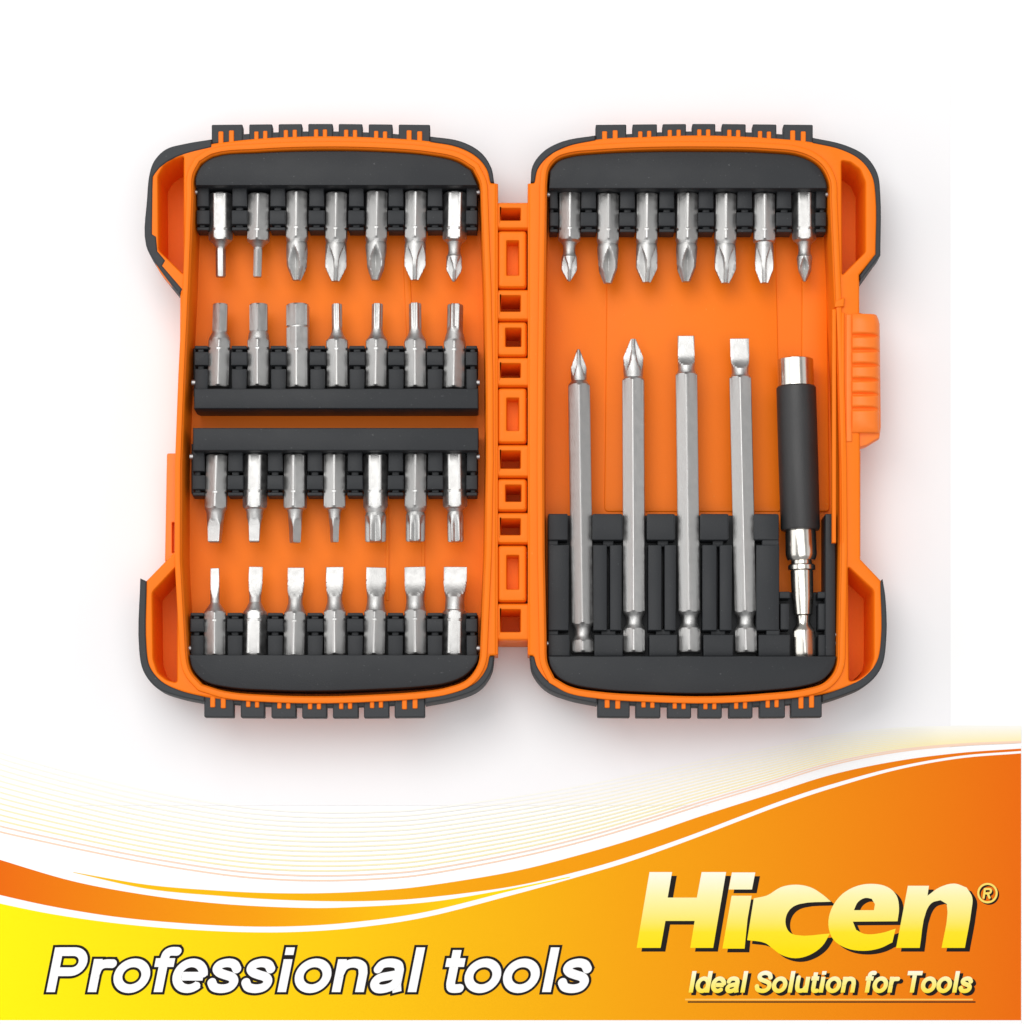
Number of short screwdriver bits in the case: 35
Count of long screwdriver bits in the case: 4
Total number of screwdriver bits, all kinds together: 39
